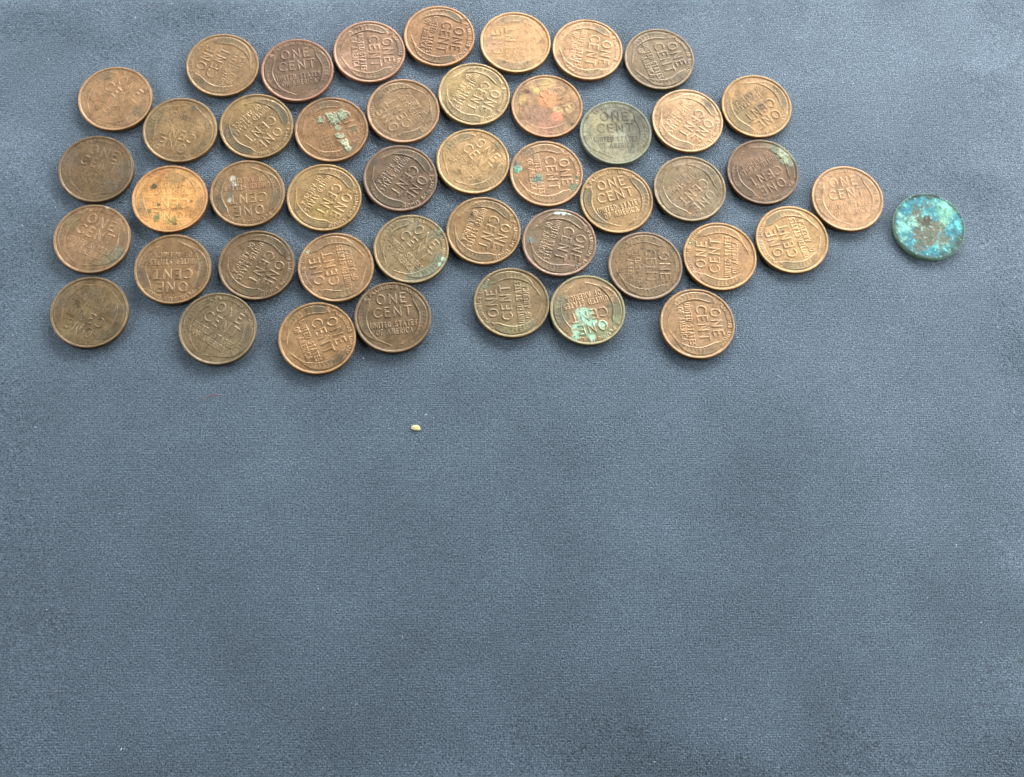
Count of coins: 46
